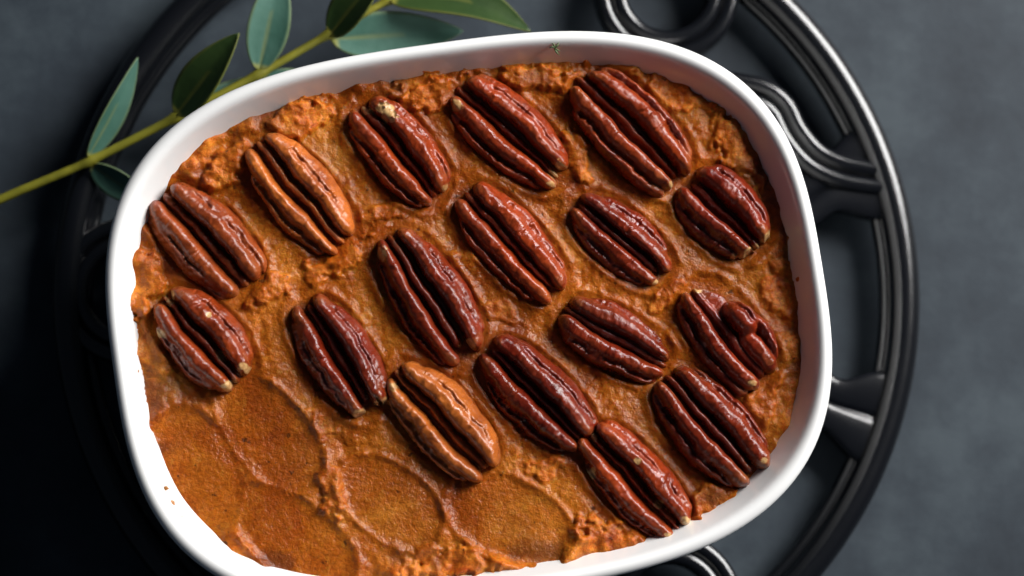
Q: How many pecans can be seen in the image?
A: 17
